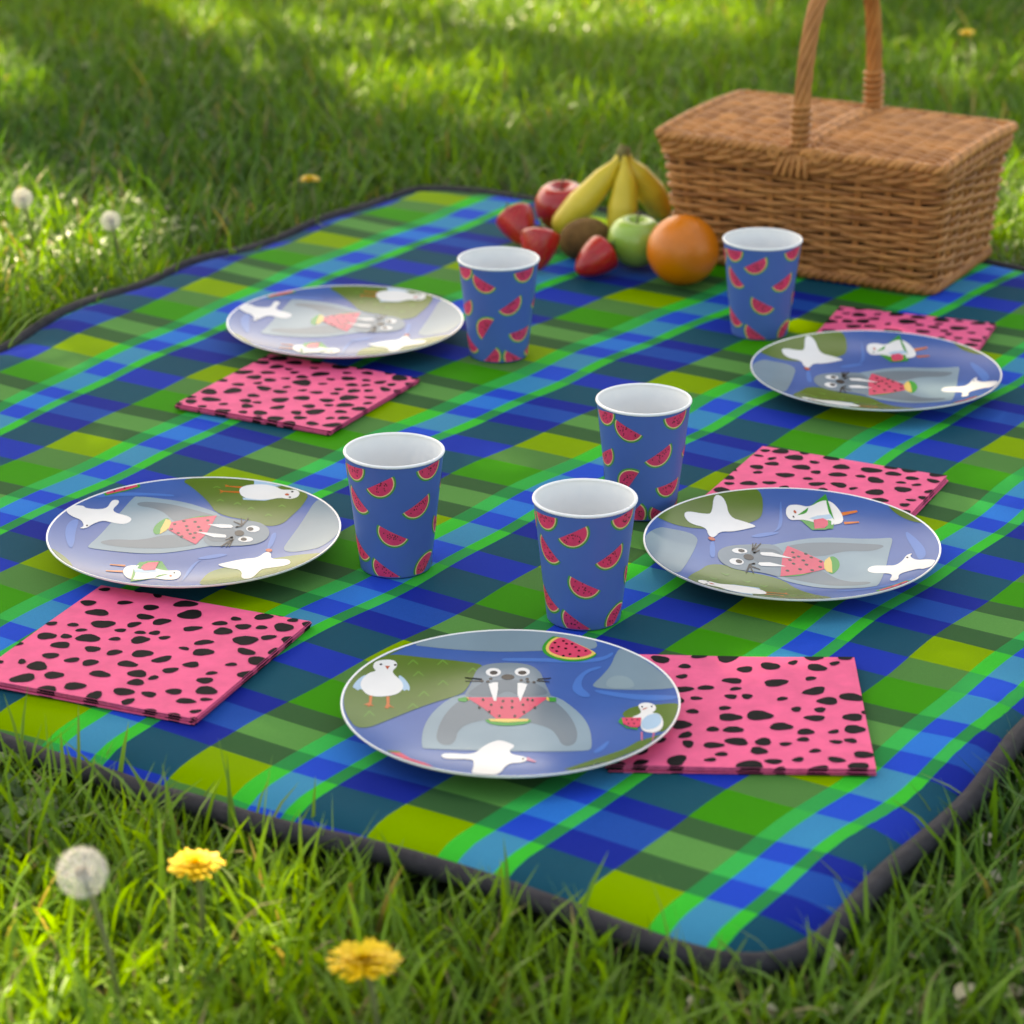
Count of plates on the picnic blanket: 5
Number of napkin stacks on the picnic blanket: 5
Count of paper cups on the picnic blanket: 5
